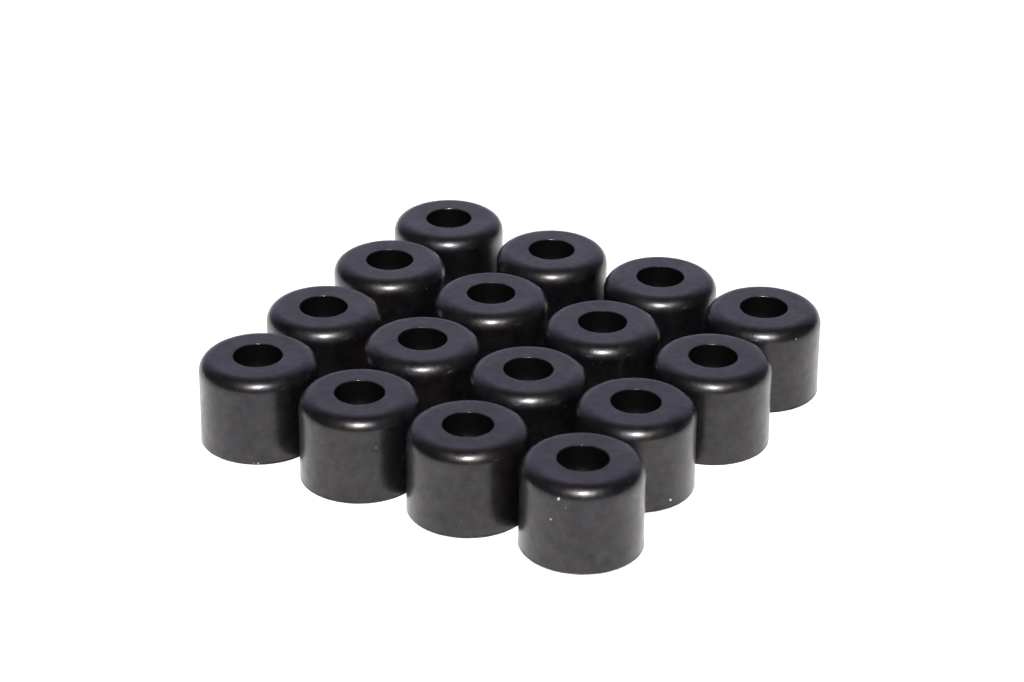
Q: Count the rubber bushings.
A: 16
